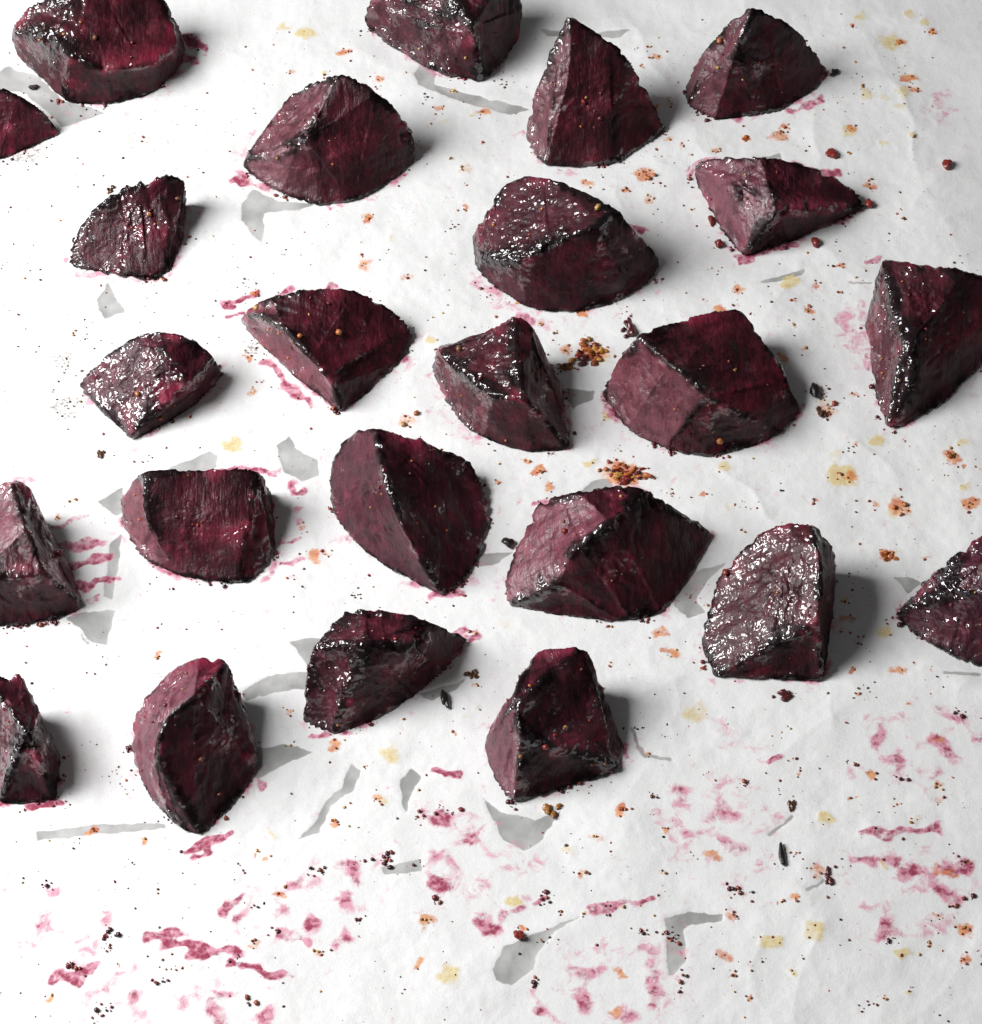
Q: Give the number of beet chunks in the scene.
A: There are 24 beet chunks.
